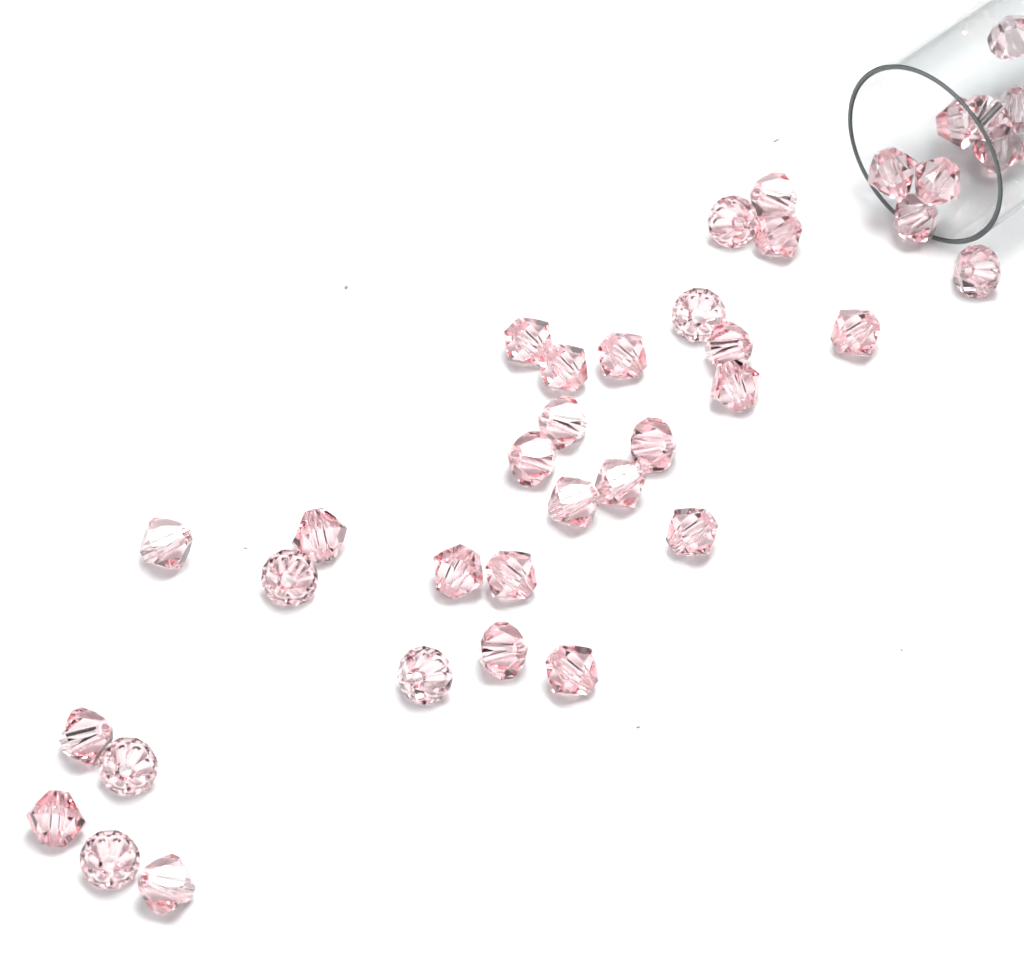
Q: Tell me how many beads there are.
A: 38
